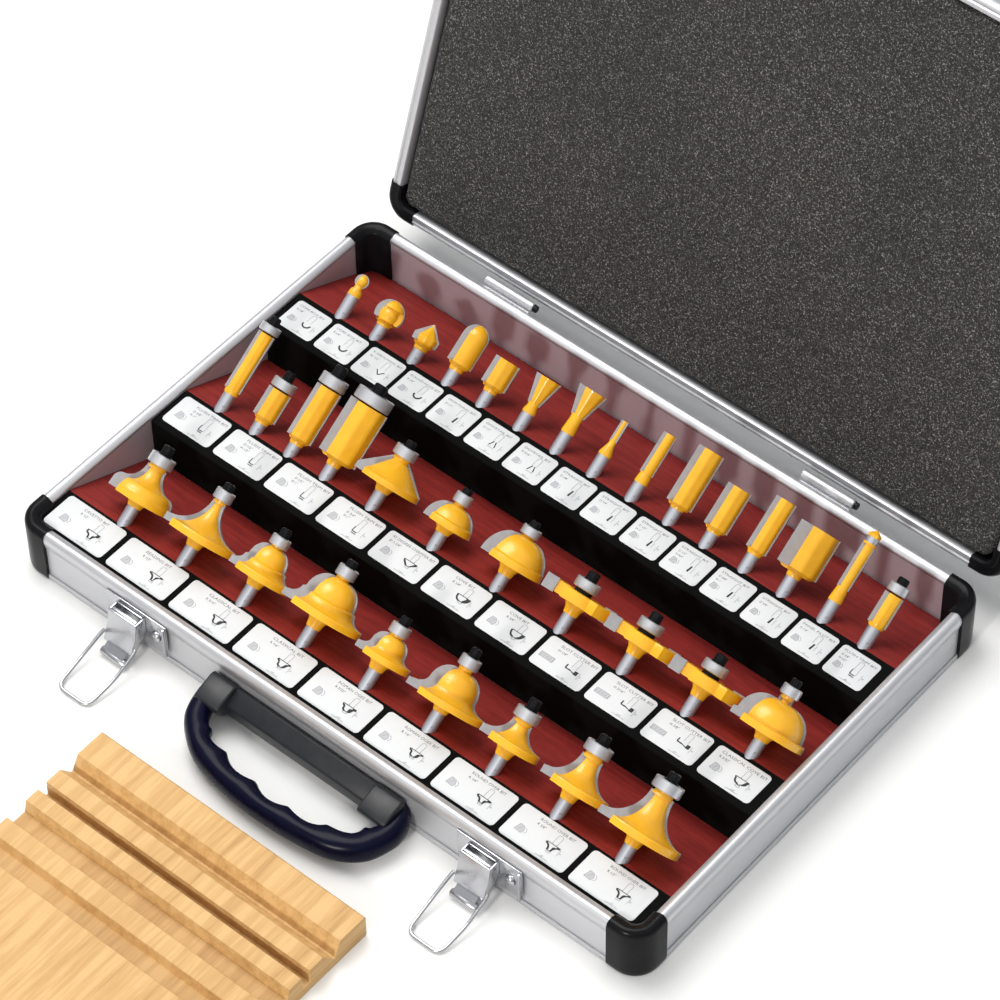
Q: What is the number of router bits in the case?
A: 35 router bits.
